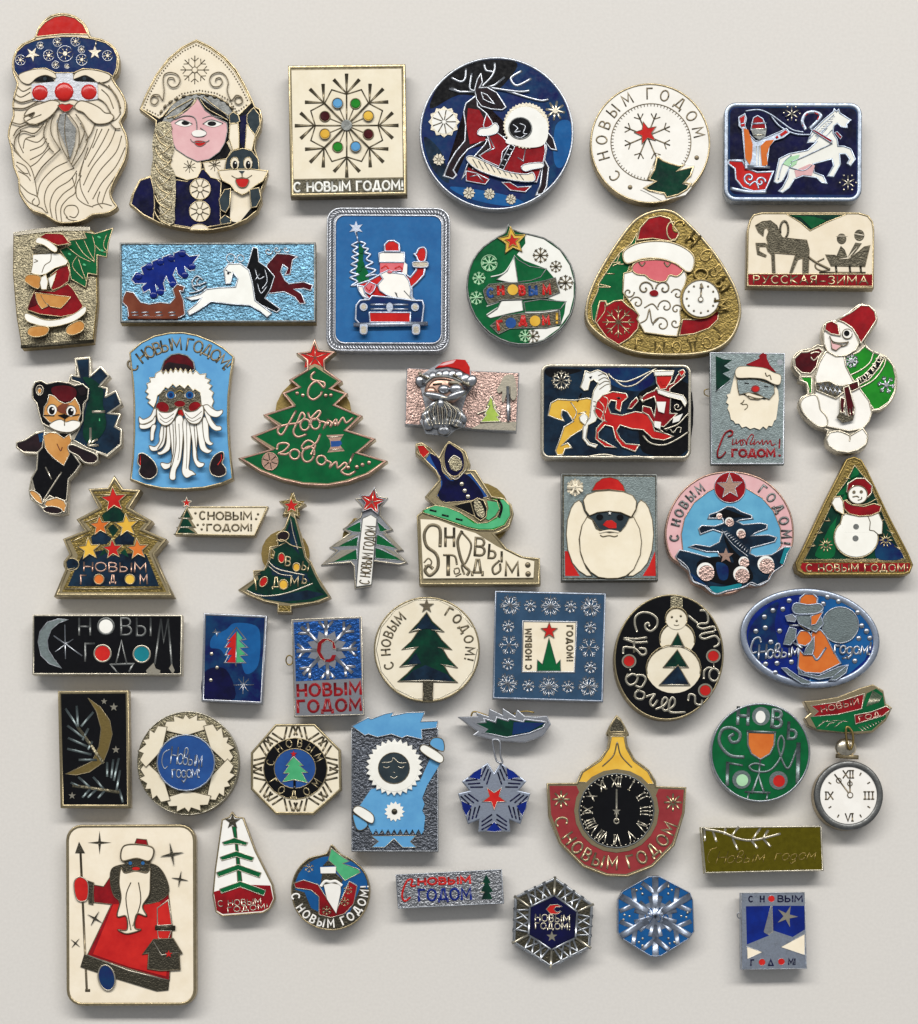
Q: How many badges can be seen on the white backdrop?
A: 50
